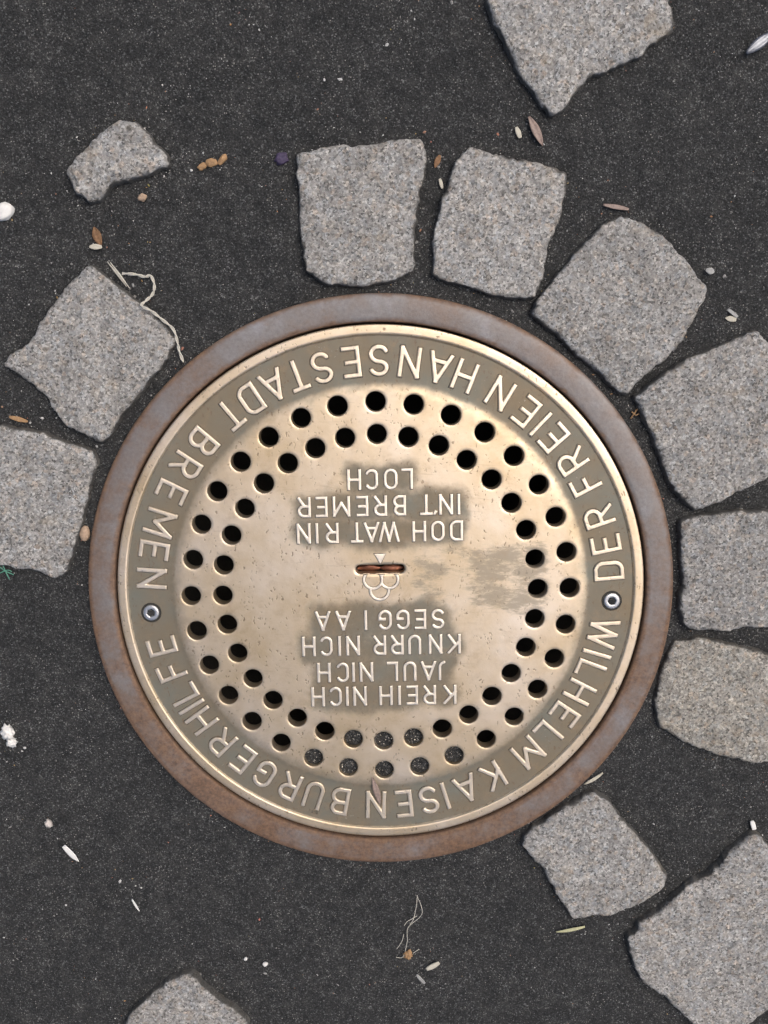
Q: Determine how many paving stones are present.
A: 13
